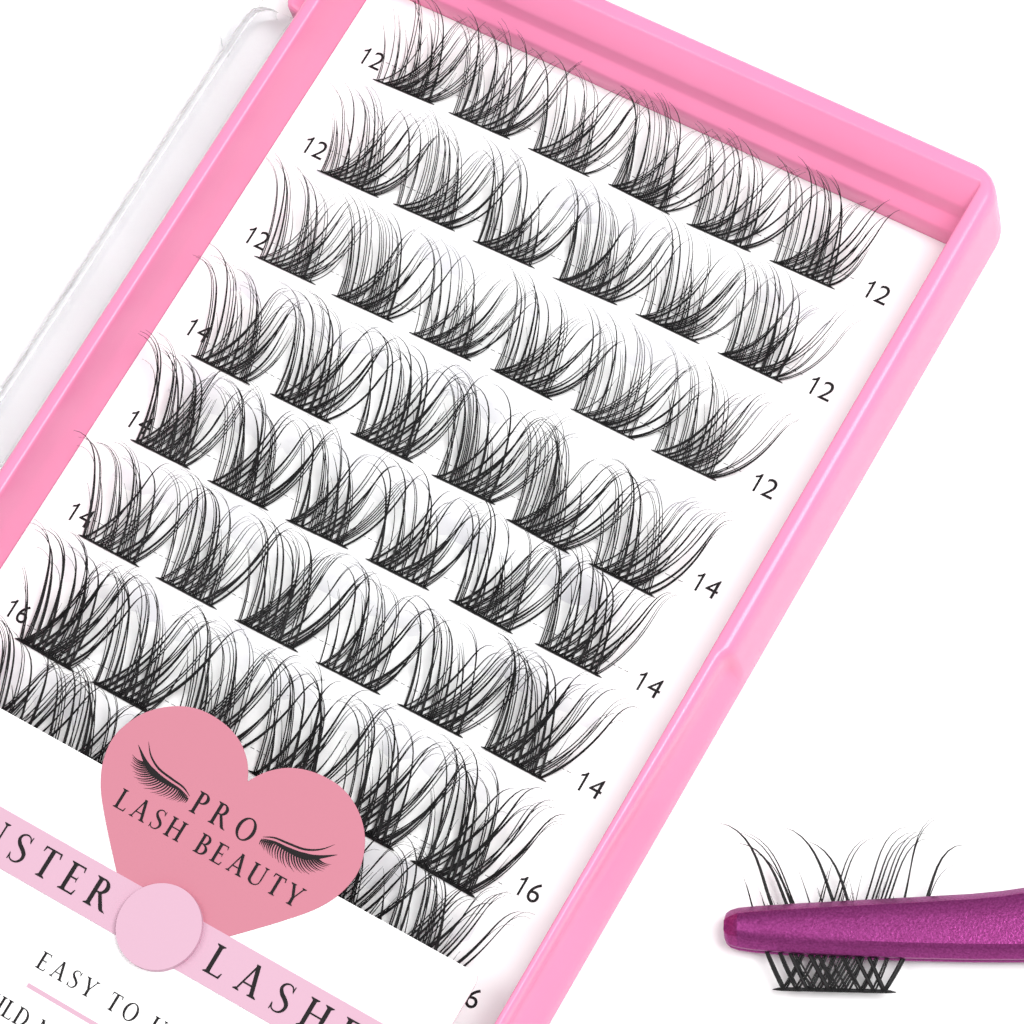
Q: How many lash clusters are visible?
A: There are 47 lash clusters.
